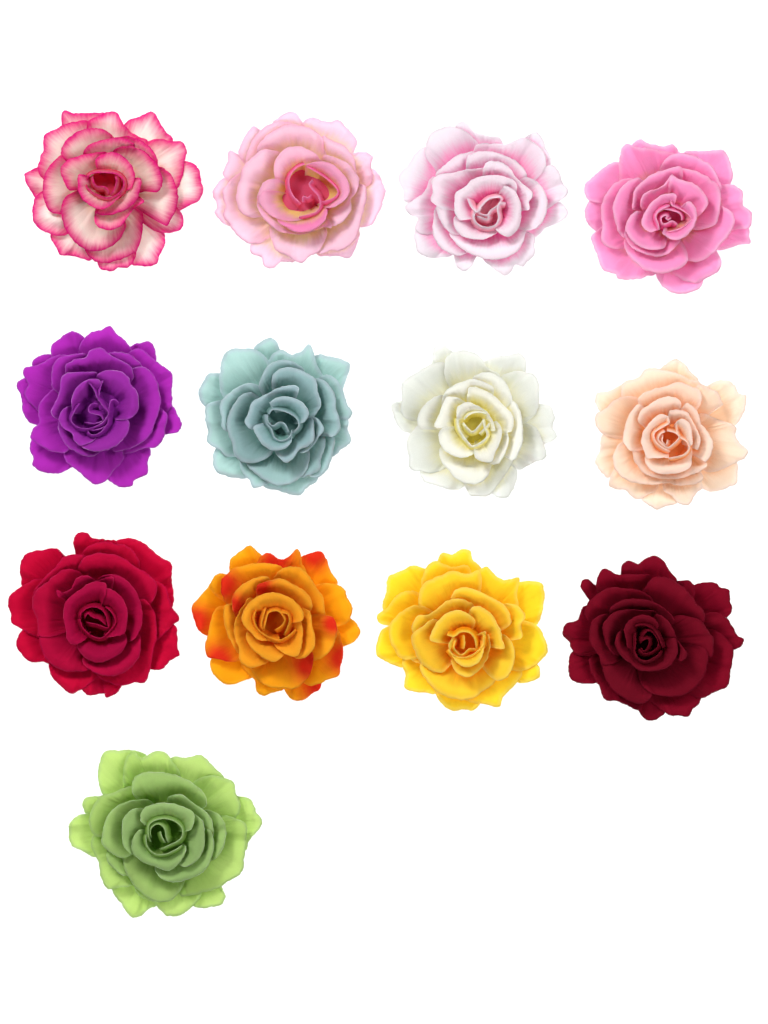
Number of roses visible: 13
